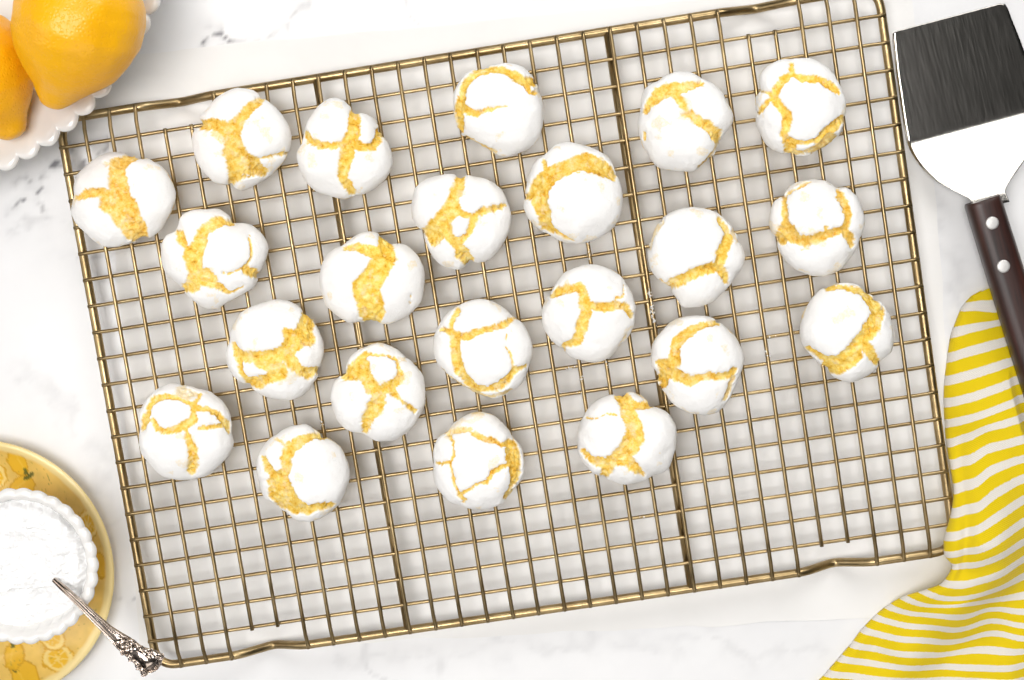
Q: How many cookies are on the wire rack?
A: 22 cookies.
